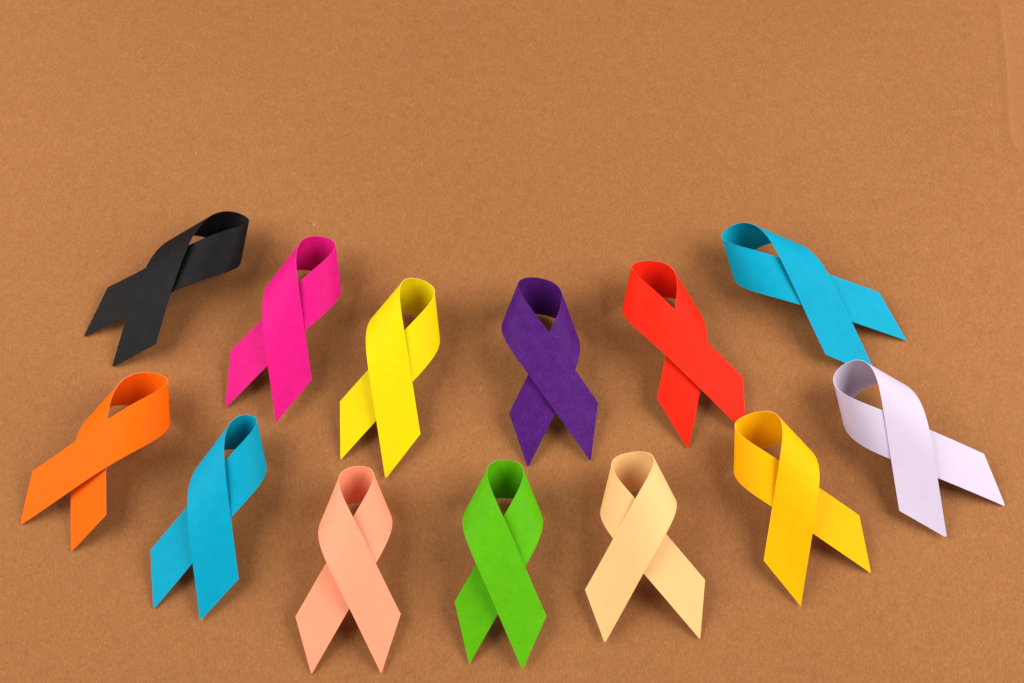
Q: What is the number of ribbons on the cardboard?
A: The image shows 13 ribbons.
